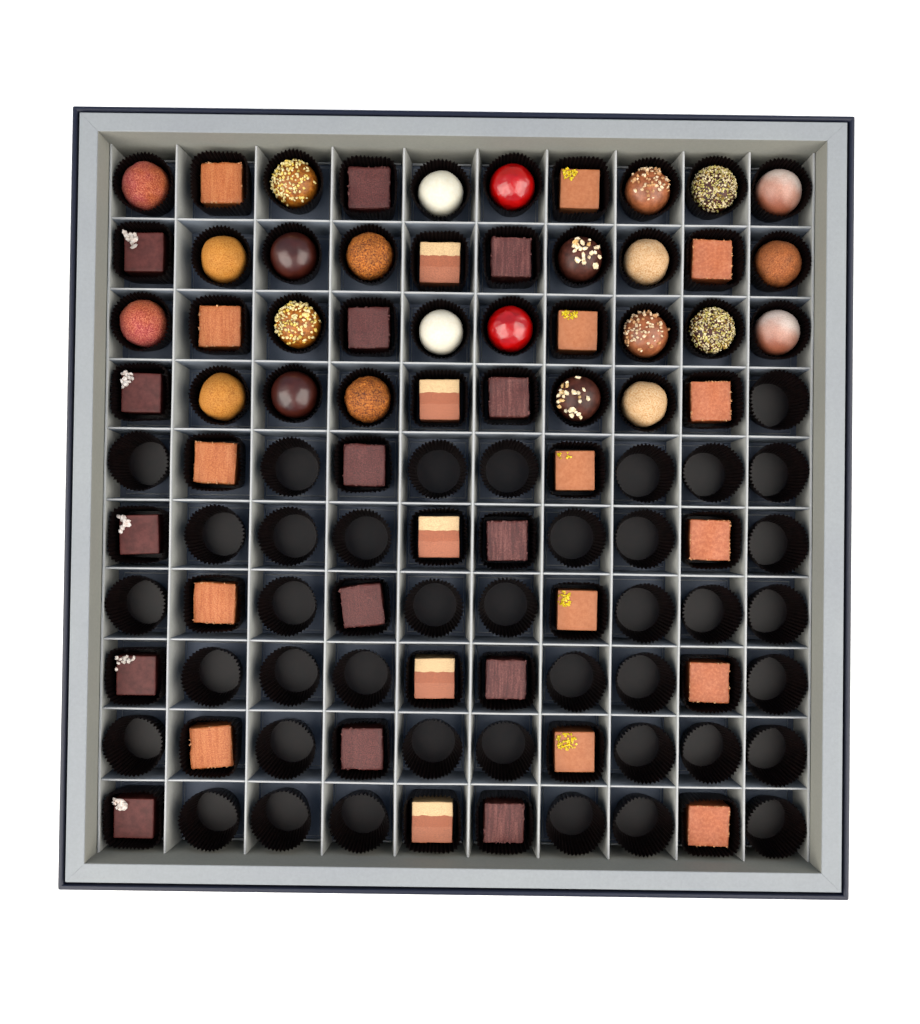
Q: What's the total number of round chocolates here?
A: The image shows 25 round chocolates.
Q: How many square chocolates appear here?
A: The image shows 35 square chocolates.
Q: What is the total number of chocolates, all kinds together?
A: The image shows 60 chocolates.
